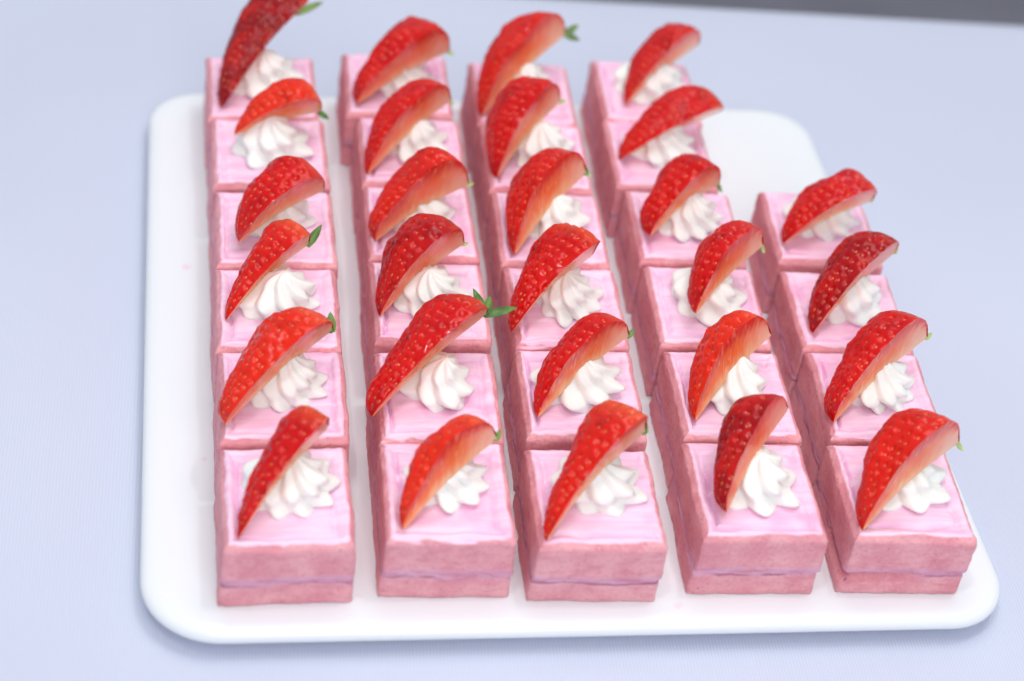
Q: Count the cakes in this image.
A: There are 28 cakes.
